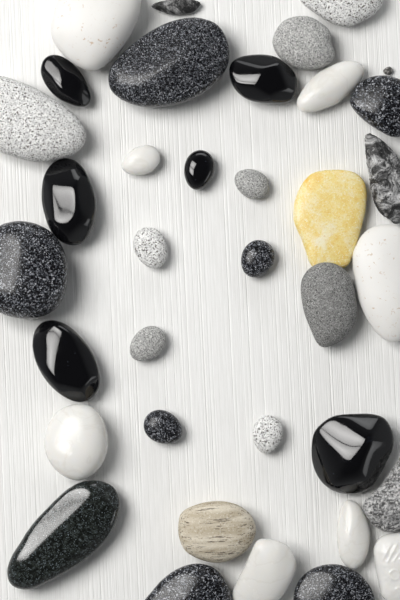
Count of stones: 36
